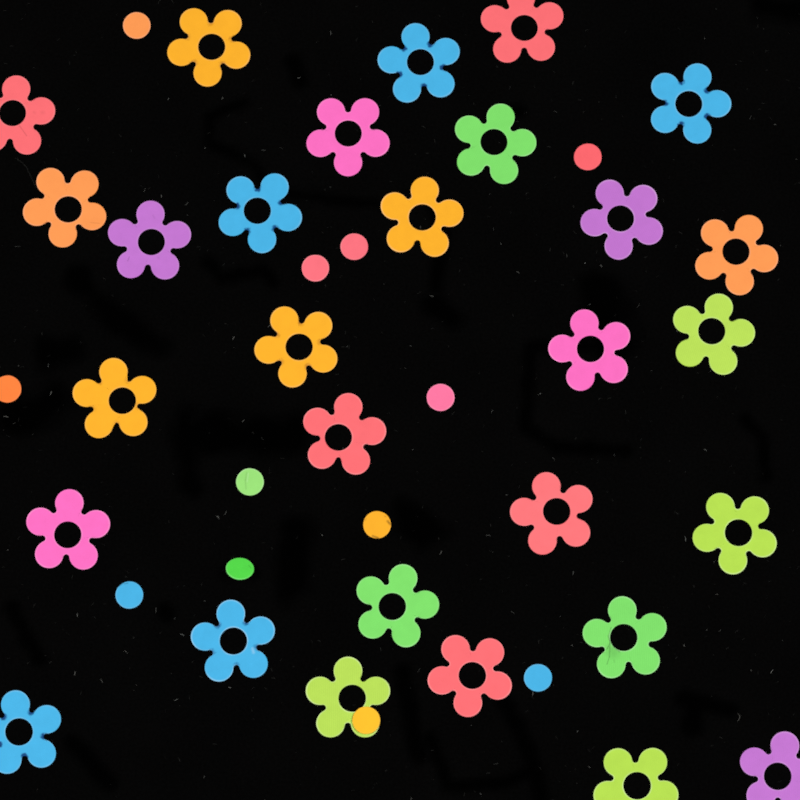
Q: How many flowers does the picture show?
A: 29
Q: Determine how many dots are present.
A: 12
